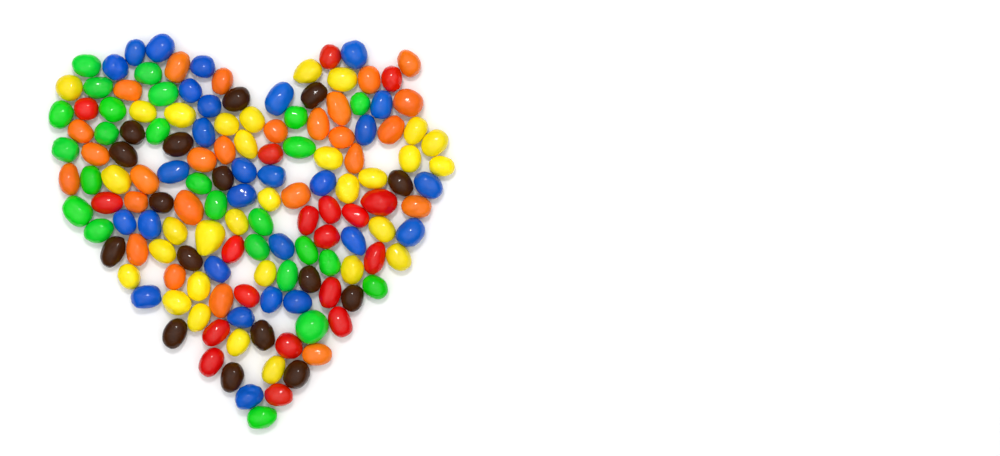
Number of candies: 145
